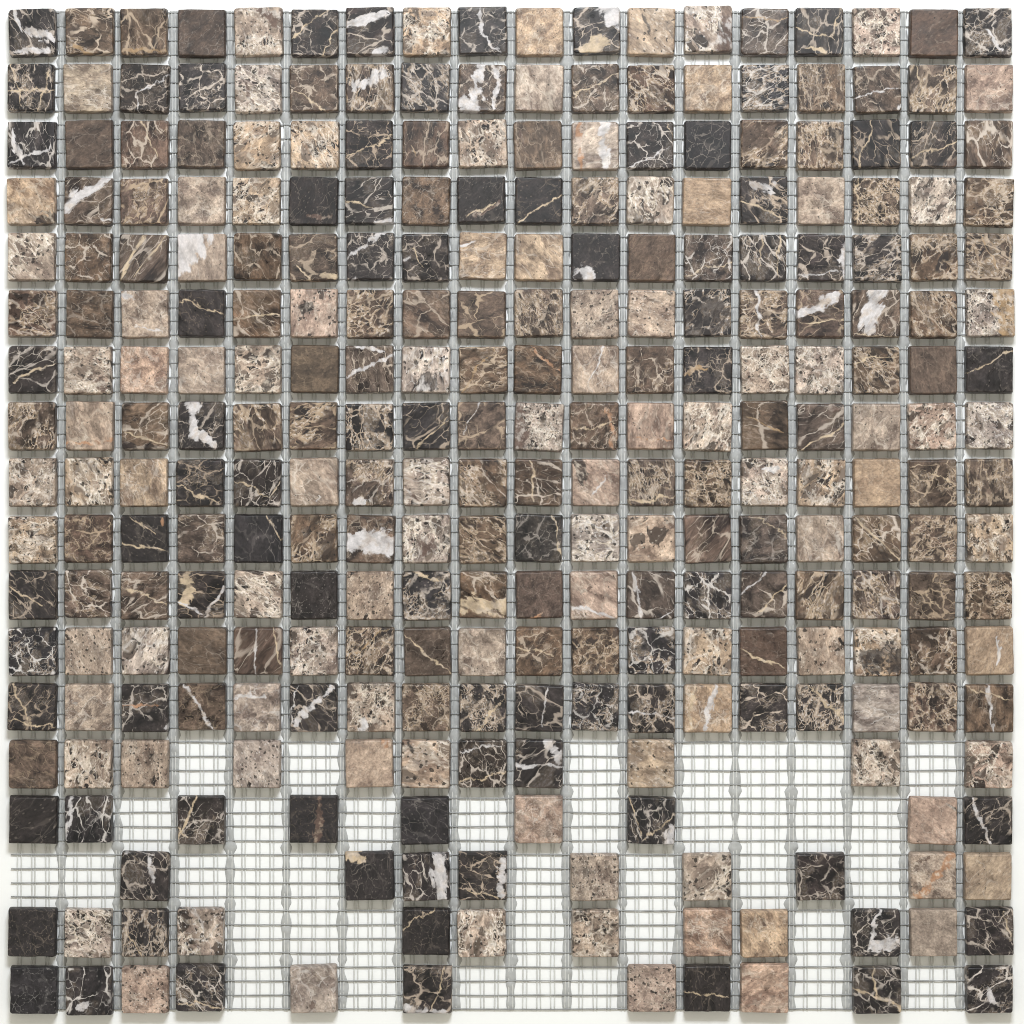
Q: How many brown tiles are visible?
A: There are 100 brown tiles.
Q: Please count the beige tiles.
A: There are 102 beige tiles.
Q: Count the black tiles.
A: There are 84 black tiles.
